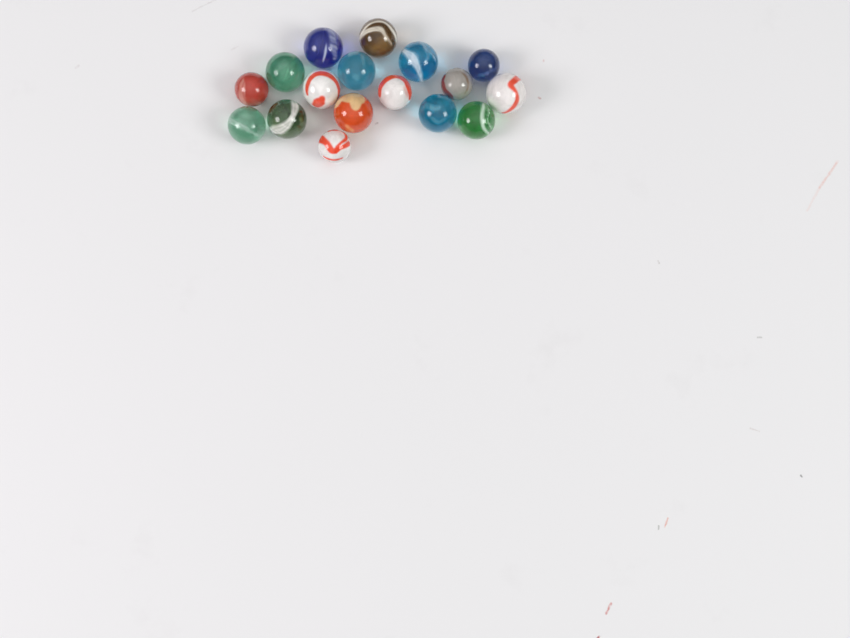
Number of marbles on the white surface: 17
